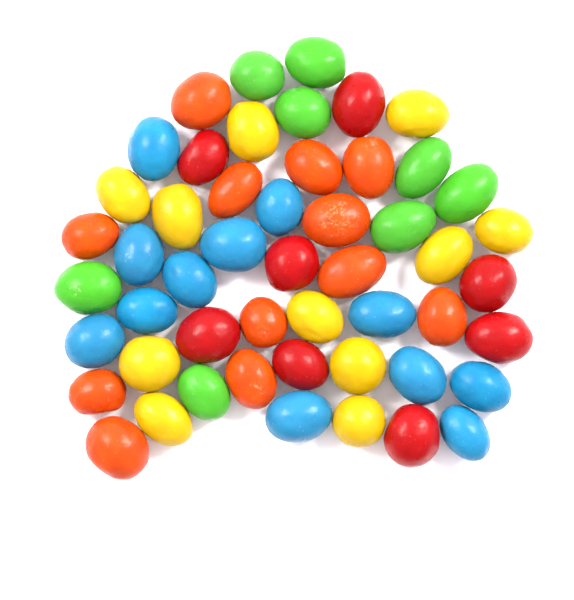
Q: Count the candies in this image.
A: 51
